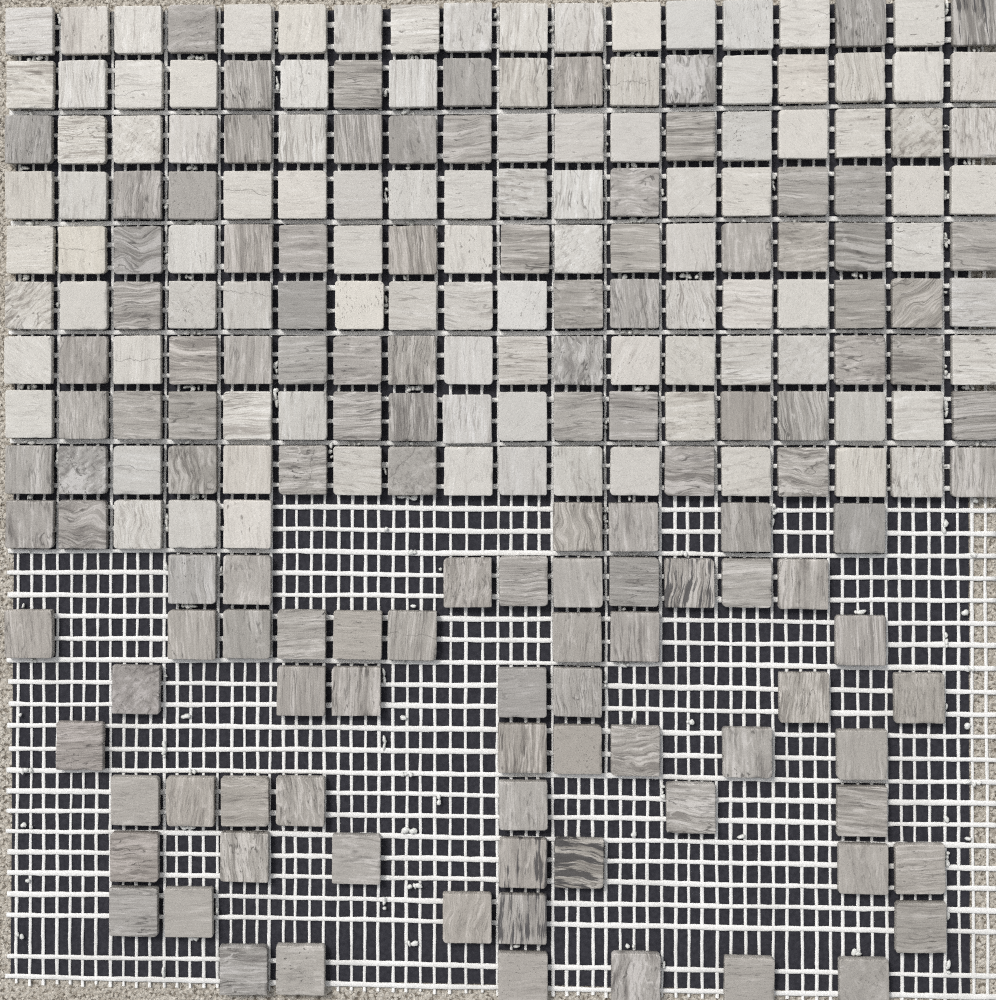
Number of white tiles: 103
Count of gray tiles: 124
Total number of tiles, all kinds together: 227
